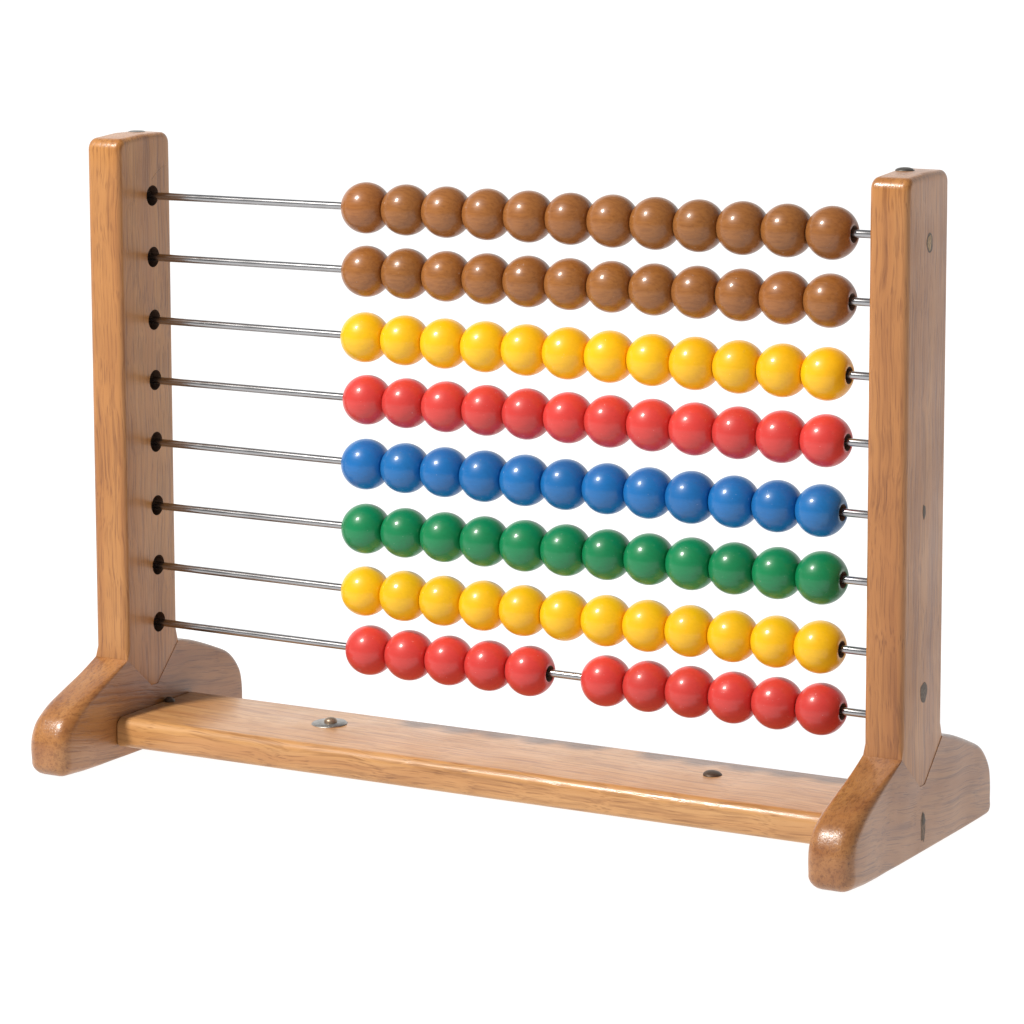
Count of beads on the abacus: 95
